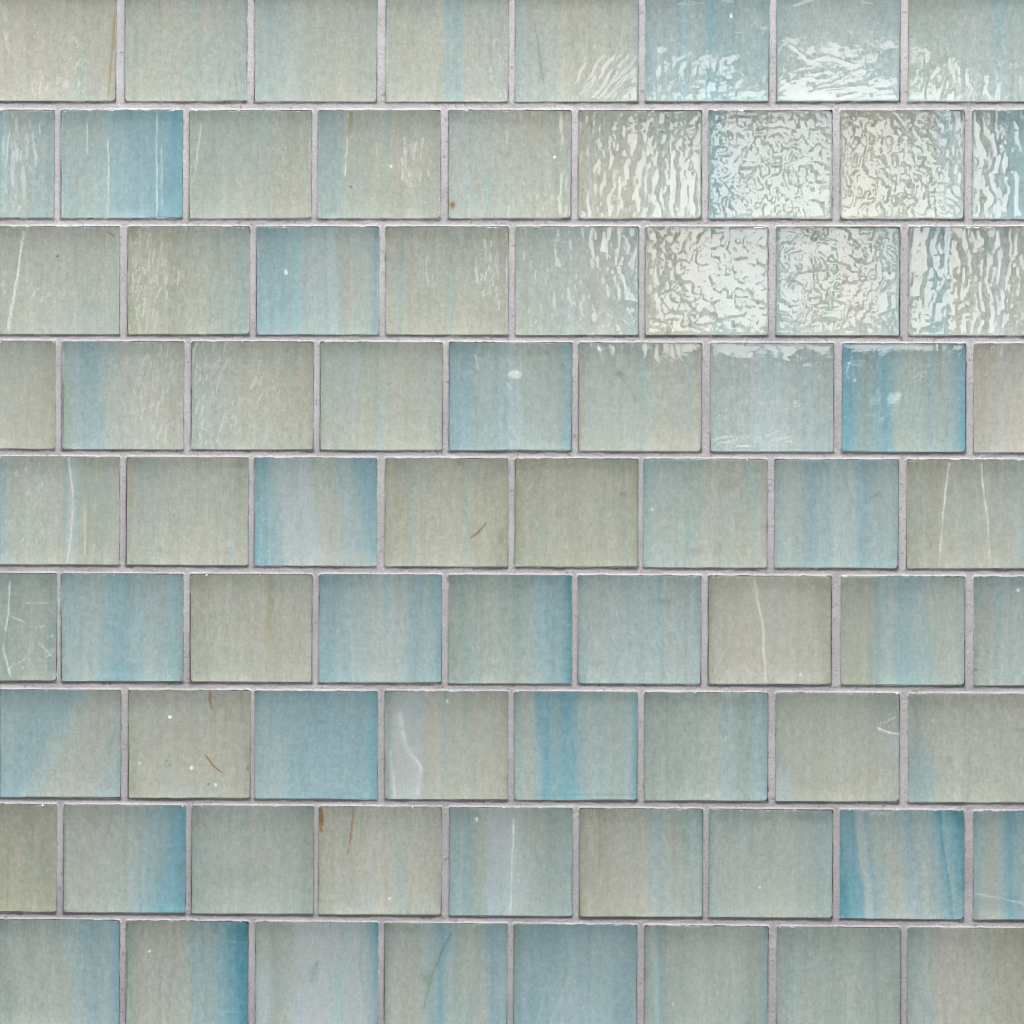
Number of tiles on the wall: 76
